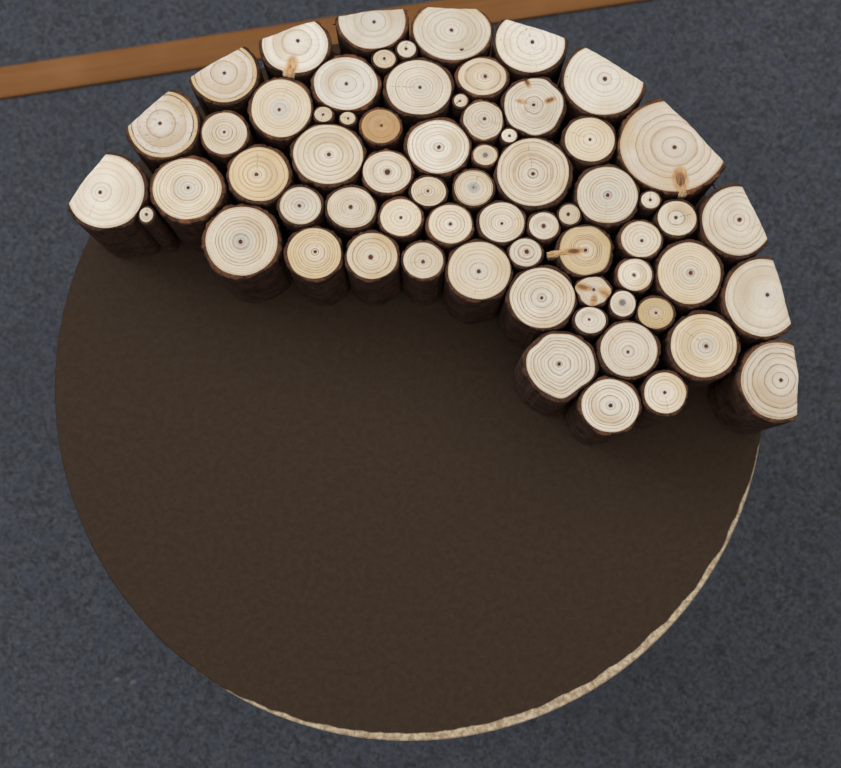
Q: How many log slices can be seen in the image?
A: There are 67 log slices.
